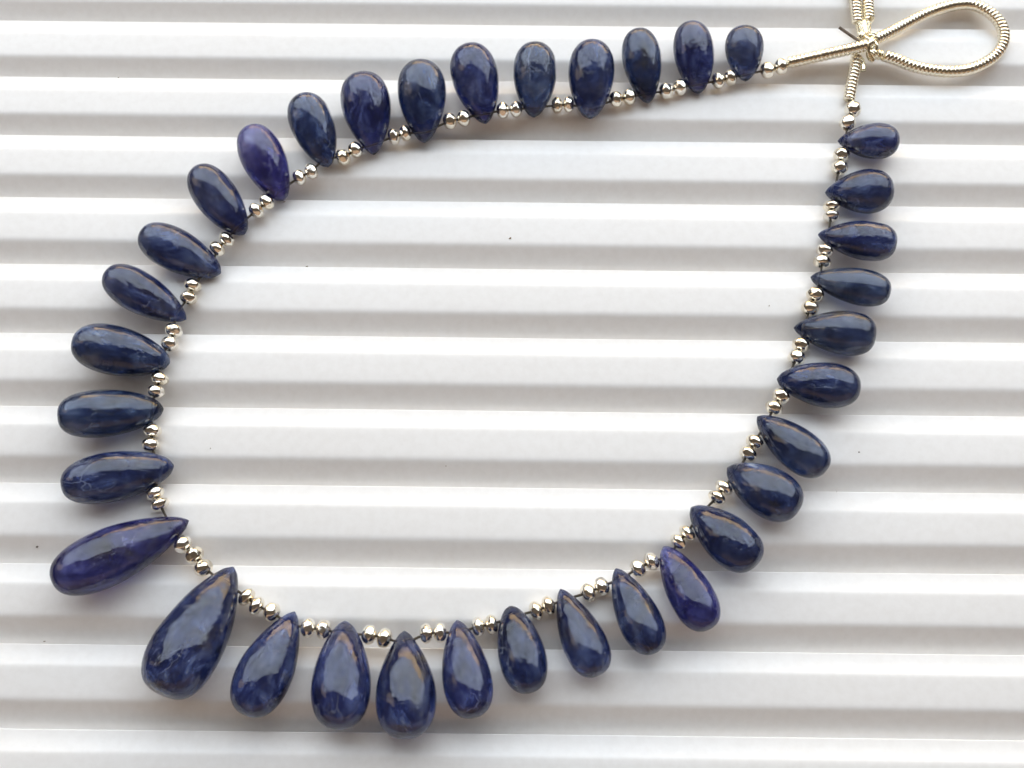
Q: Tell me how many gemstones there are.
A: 35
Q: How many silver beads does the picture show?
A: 74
